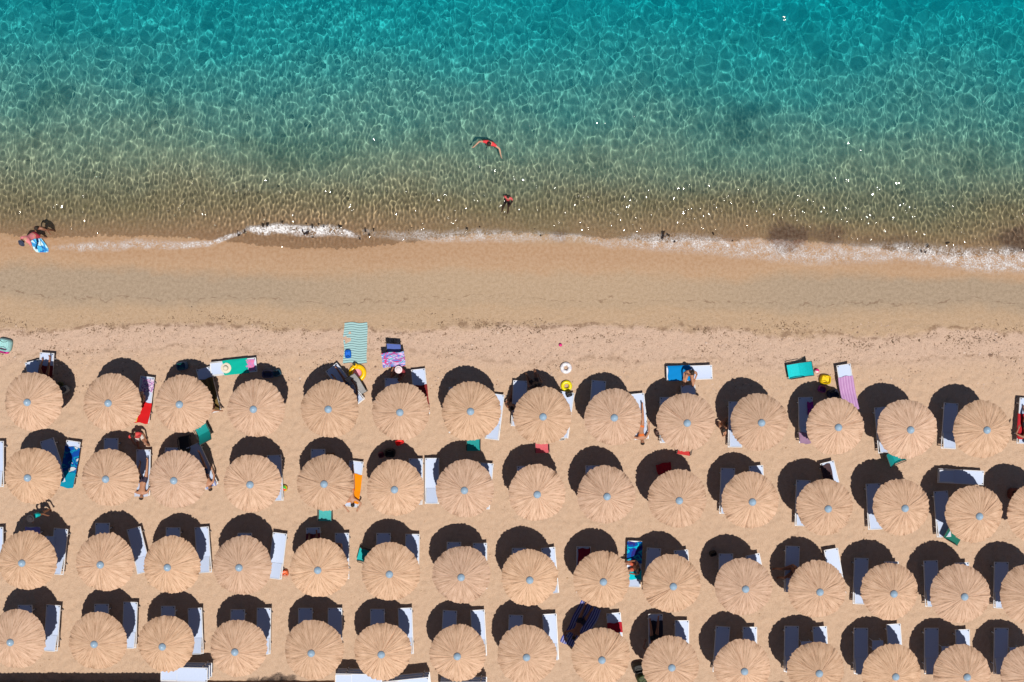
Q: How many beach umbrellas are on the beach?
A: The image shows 59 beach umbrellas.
